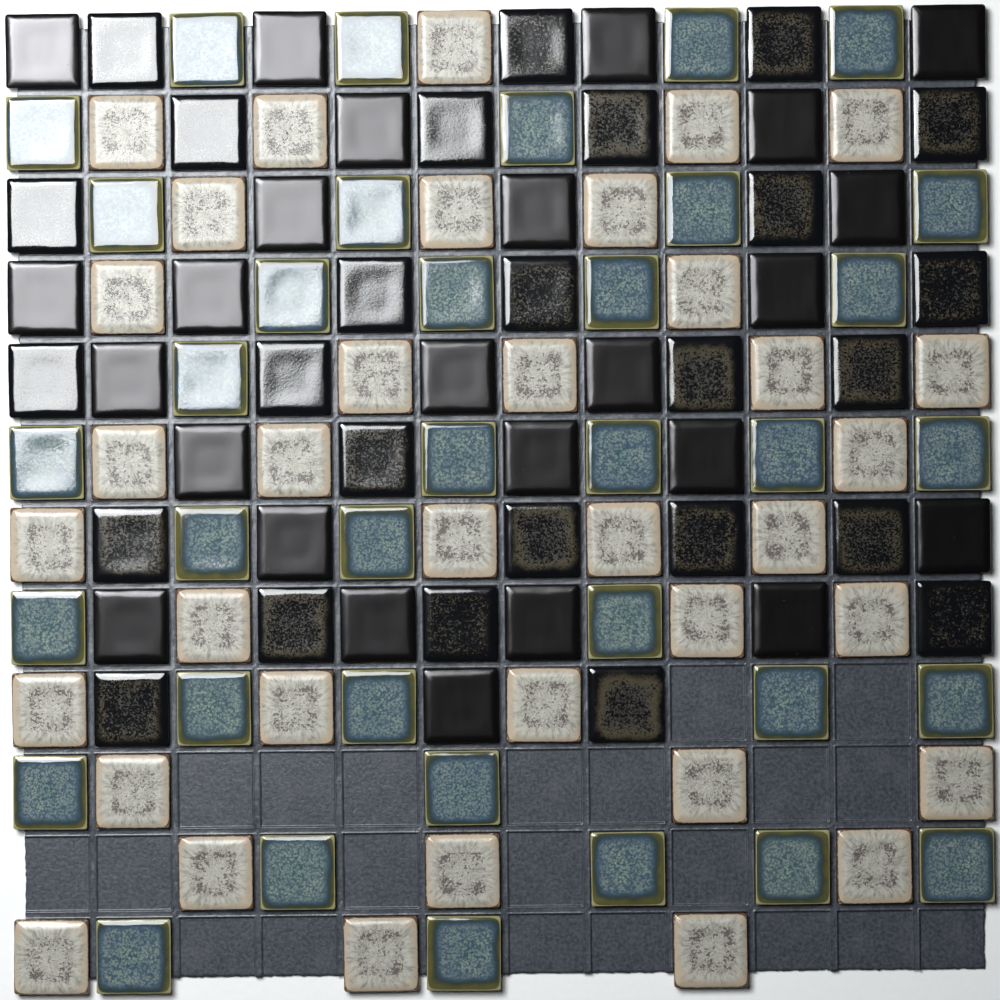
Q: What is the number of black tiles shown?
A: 51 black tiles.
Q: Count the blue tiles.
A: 36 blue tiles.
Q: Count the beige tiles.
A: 36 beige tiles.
